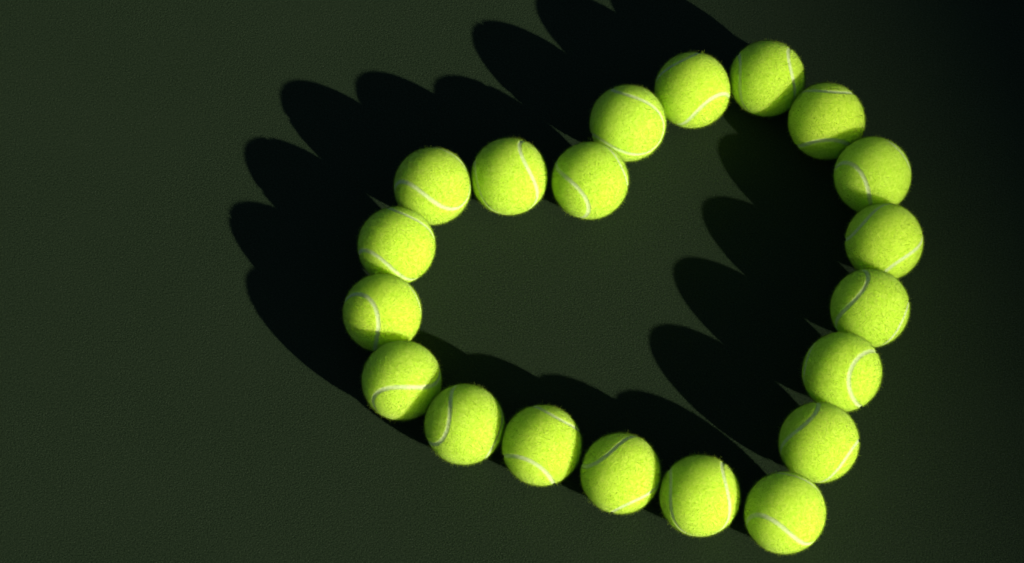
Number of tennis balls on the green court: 20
